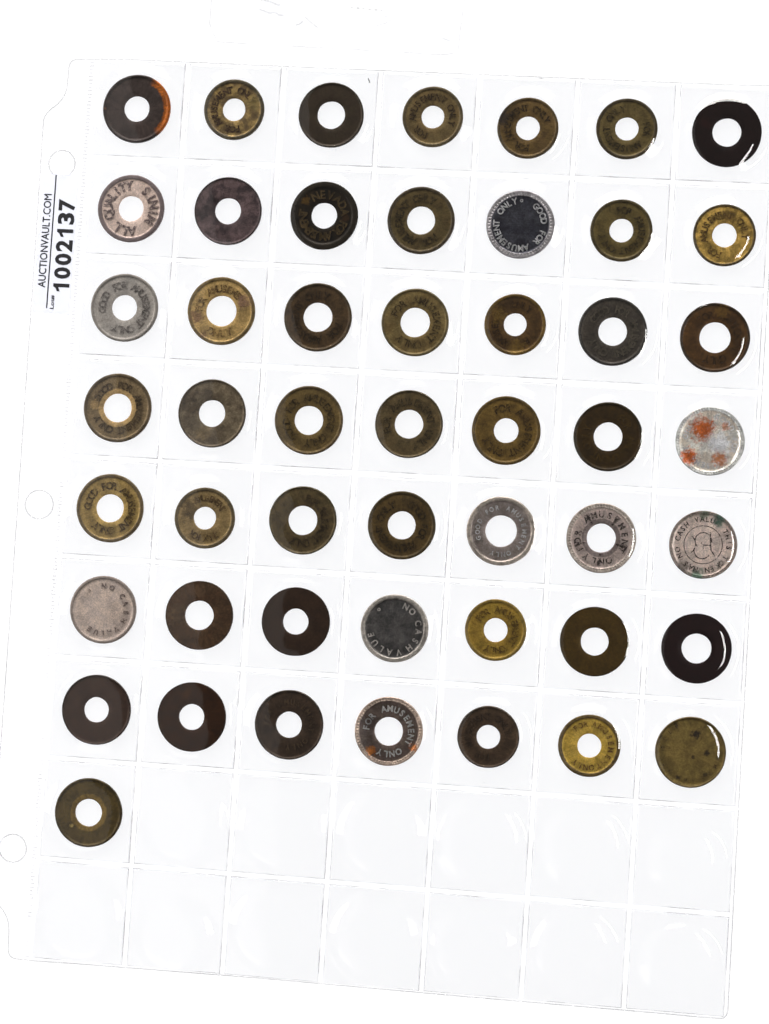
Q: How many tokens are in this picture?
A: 50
